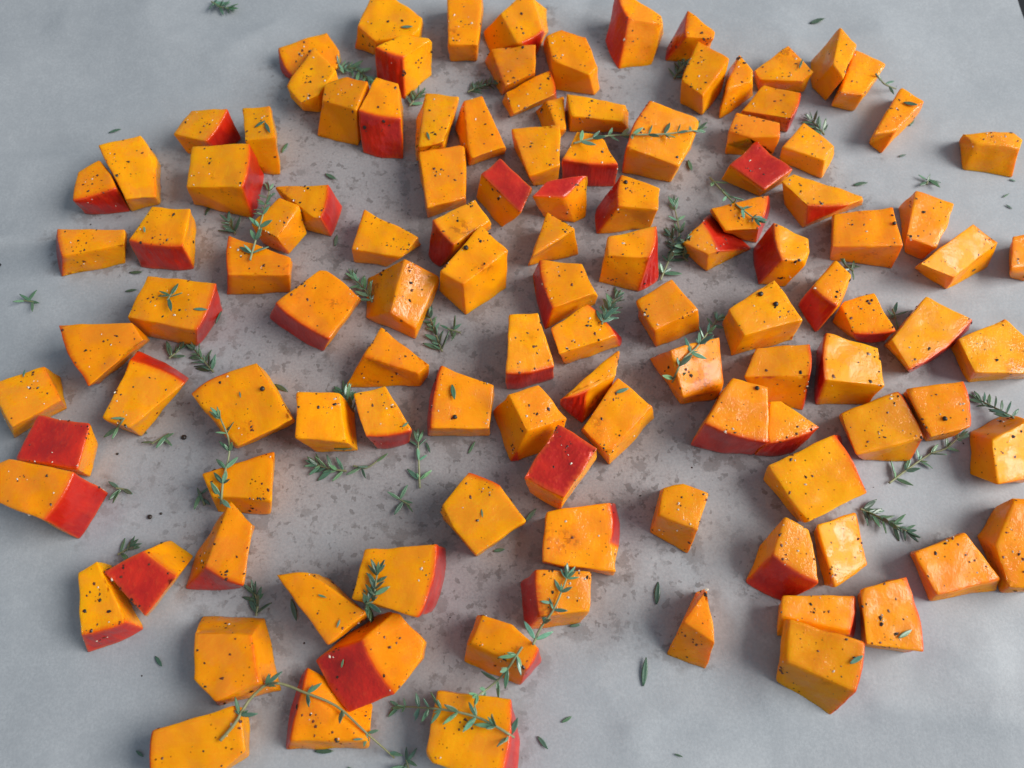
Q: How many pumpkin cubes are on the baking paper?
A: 117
